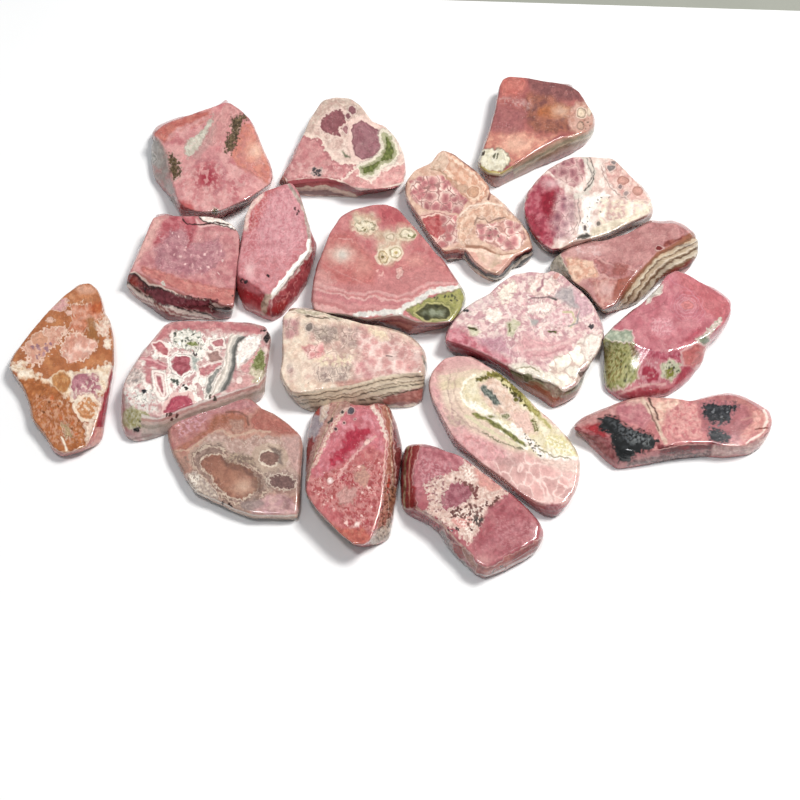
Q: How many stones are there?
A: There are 19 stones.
